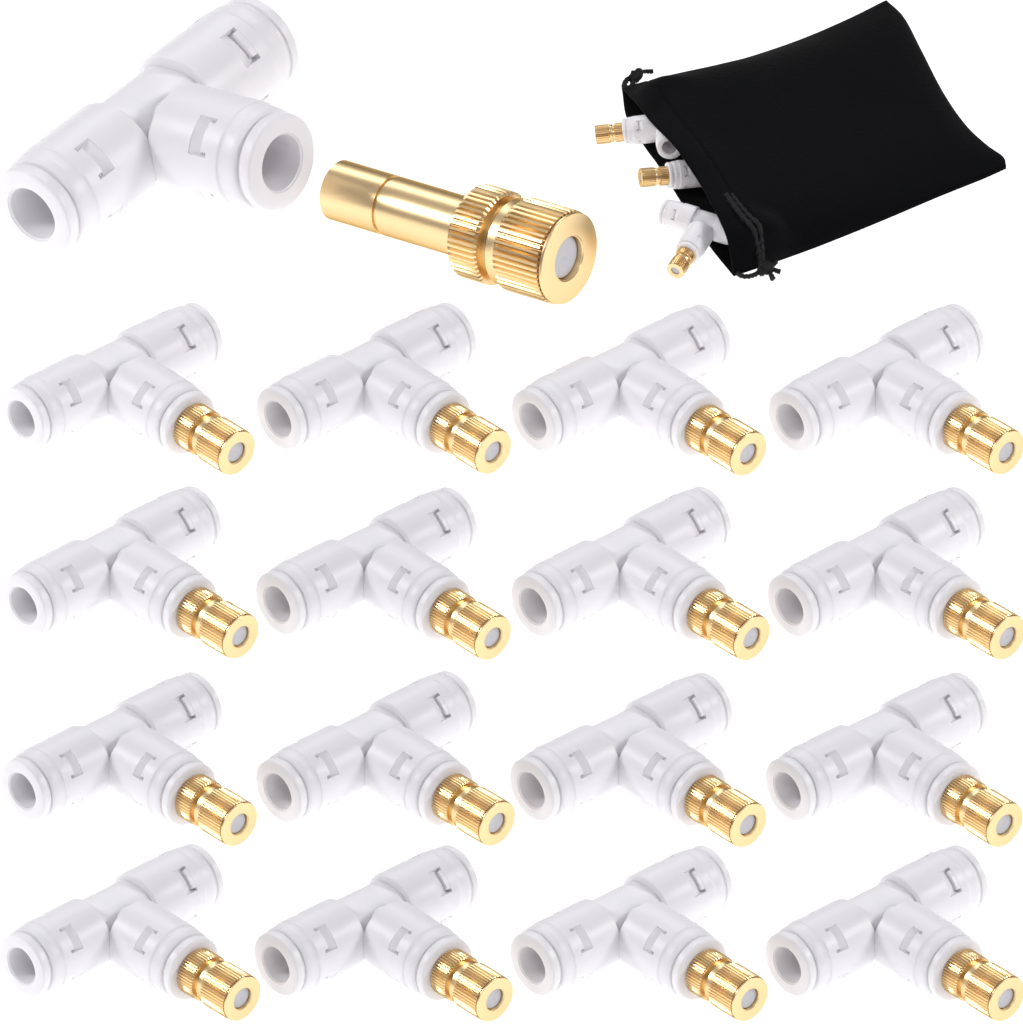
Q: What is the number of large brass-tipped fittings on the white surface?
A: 16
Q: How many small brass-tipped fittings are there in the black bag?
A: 3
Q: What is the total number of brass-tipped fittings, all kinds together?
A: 19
